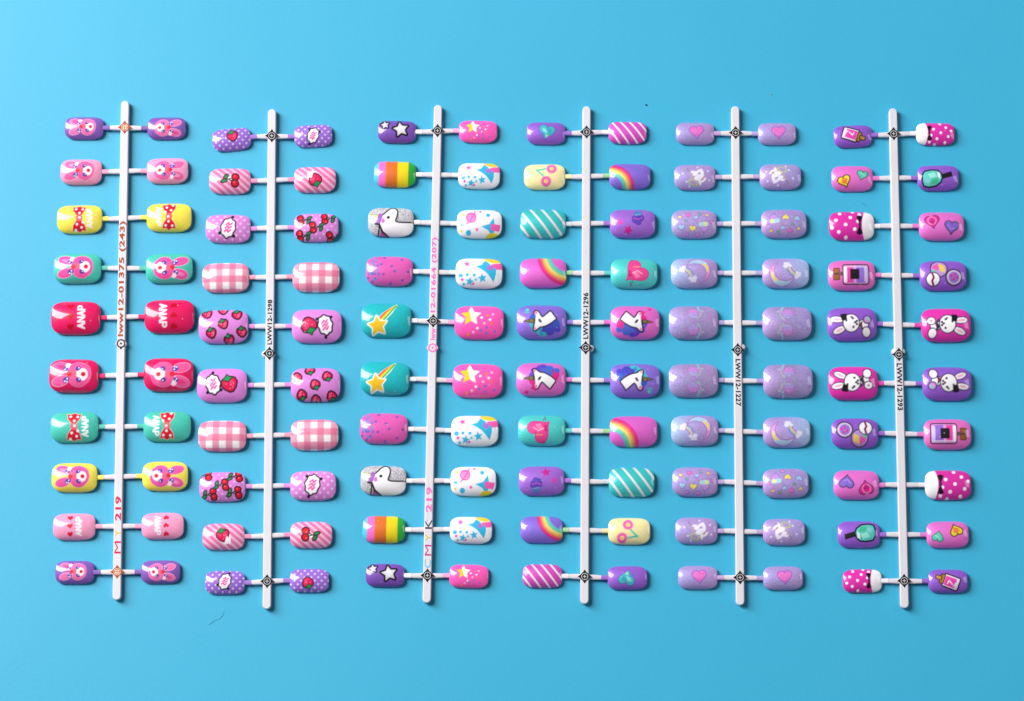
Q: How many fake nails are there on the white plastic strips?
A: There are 120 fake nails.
